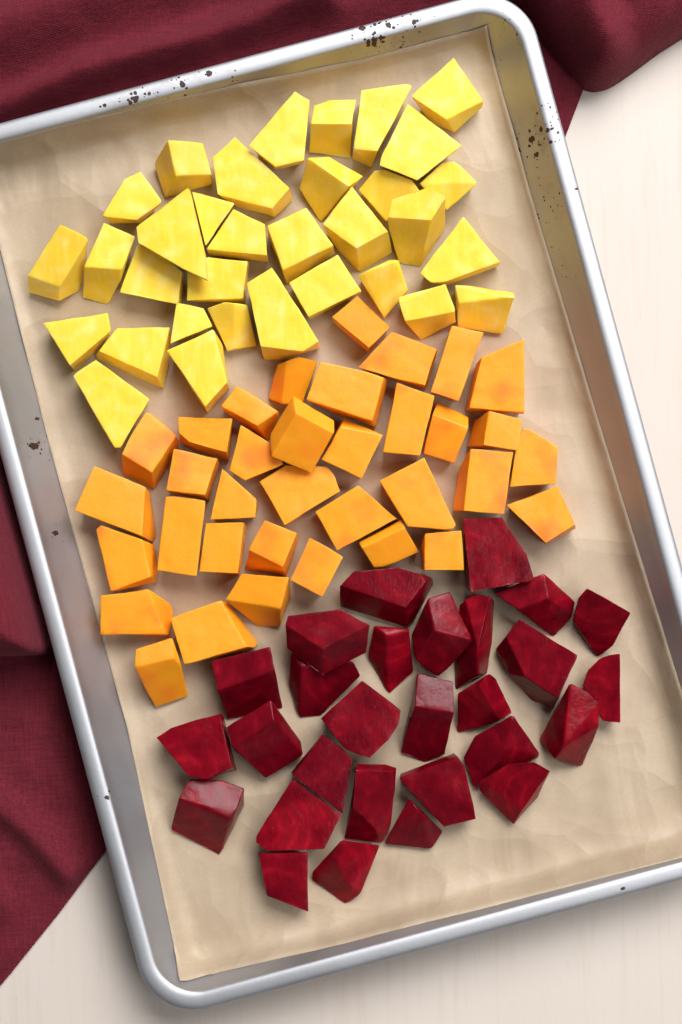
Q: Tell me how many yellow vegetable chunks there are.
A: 33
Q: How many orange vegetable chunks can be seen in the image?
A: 35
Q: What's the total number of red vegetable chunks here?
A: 28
